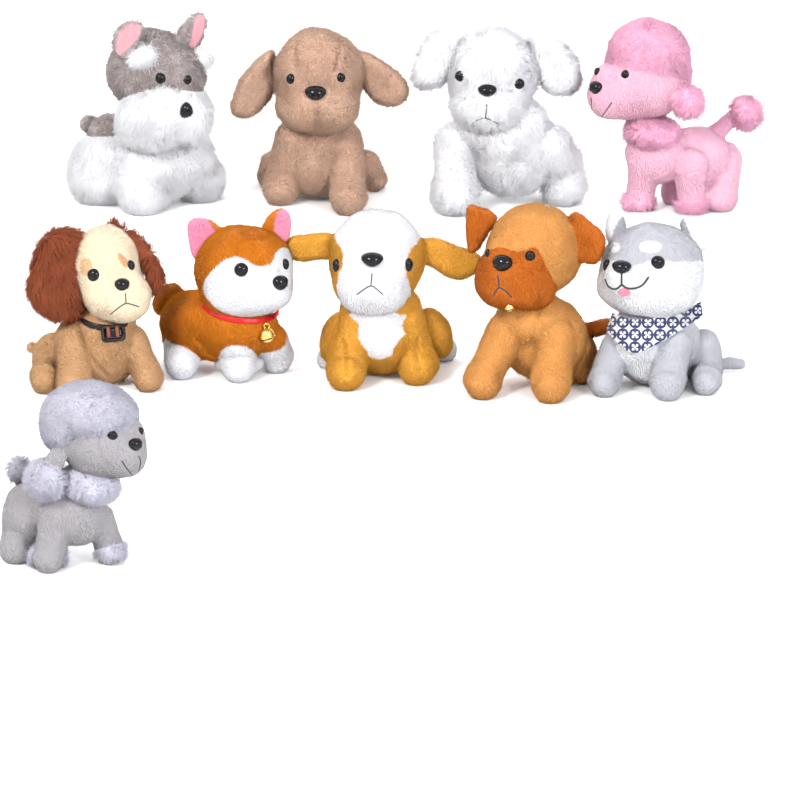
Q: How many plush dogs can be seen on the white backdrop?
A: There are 10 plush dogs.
